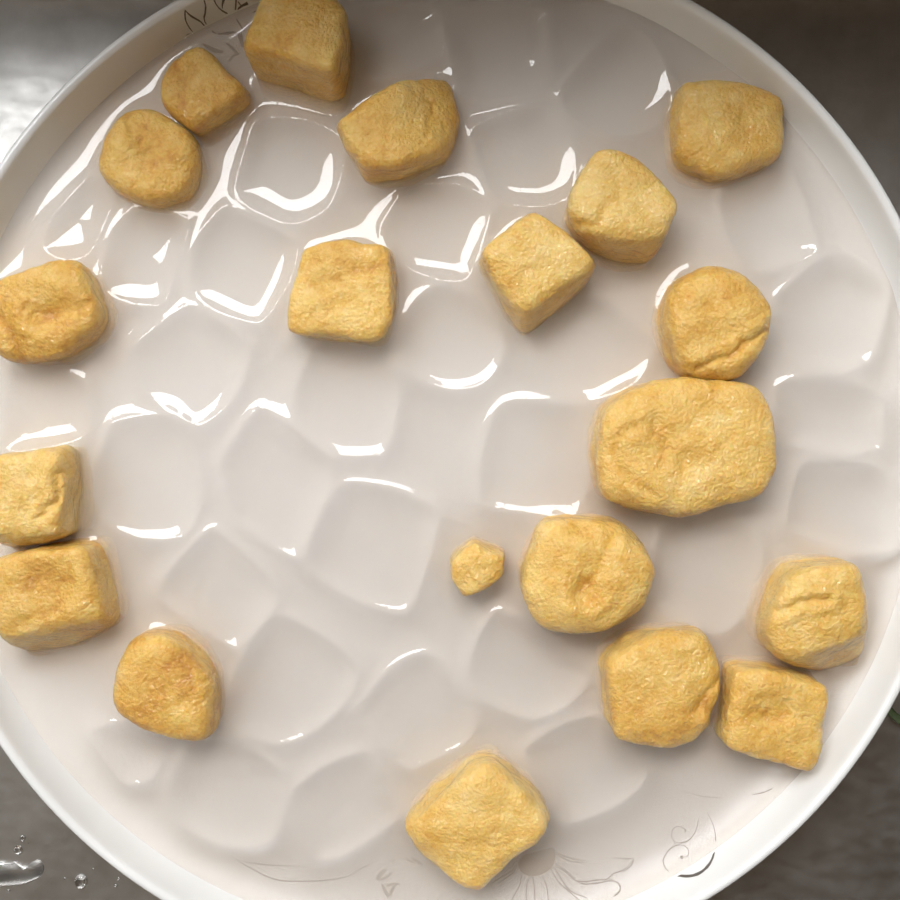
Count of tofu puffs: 20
